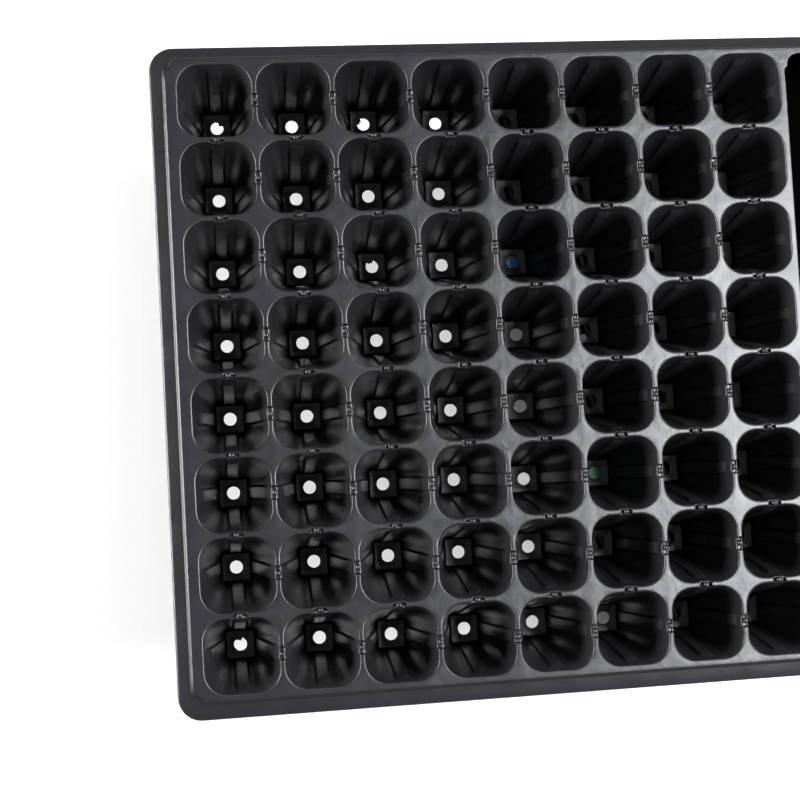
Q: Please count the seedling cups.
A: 64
